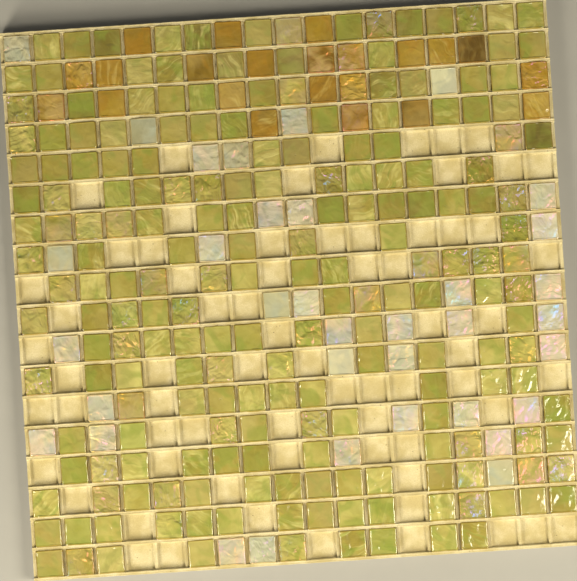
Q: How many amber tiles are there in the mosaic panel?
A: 22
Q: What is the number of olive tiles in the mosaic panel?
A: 199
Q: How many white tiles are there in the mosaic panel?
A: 35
